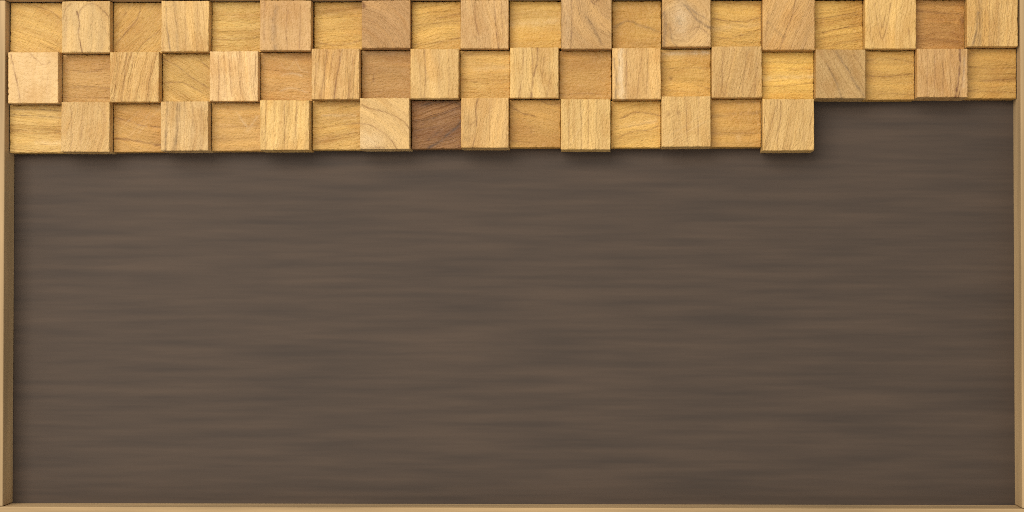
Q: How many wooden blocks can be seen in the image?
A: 56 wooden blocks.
